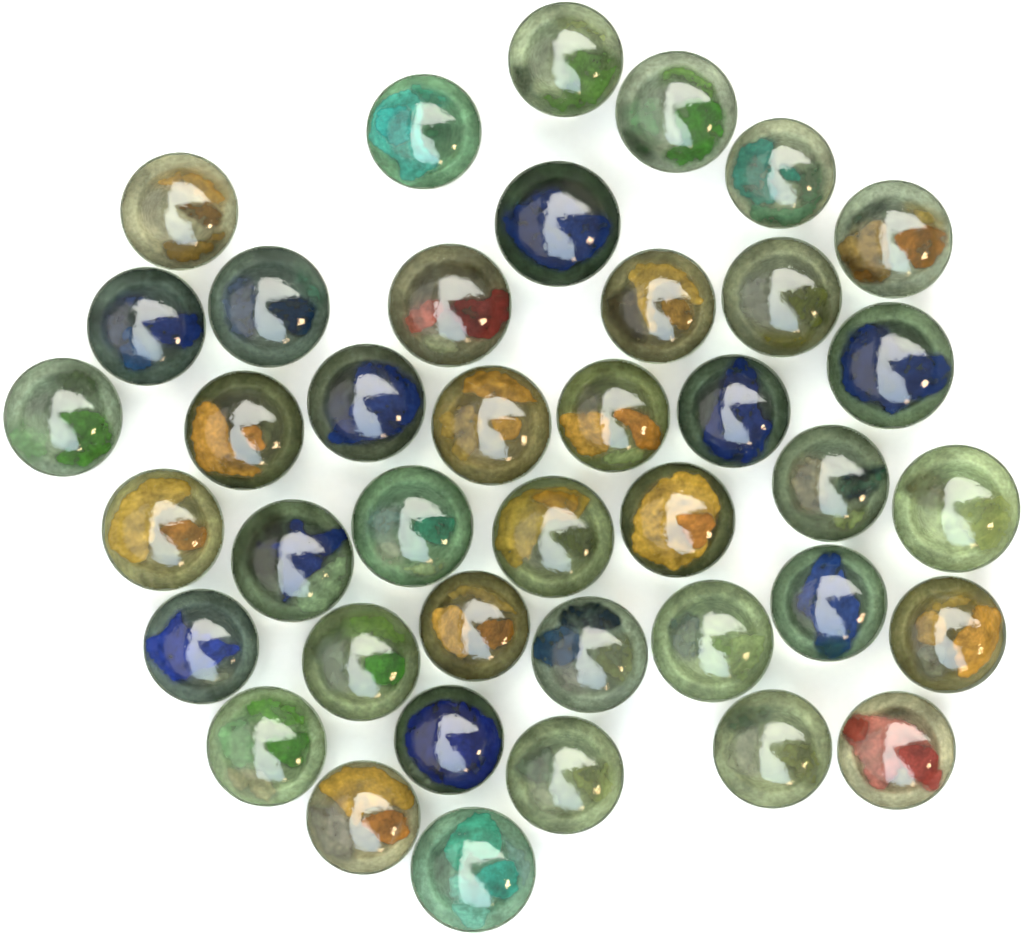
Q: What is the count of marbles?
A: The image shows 40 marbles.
